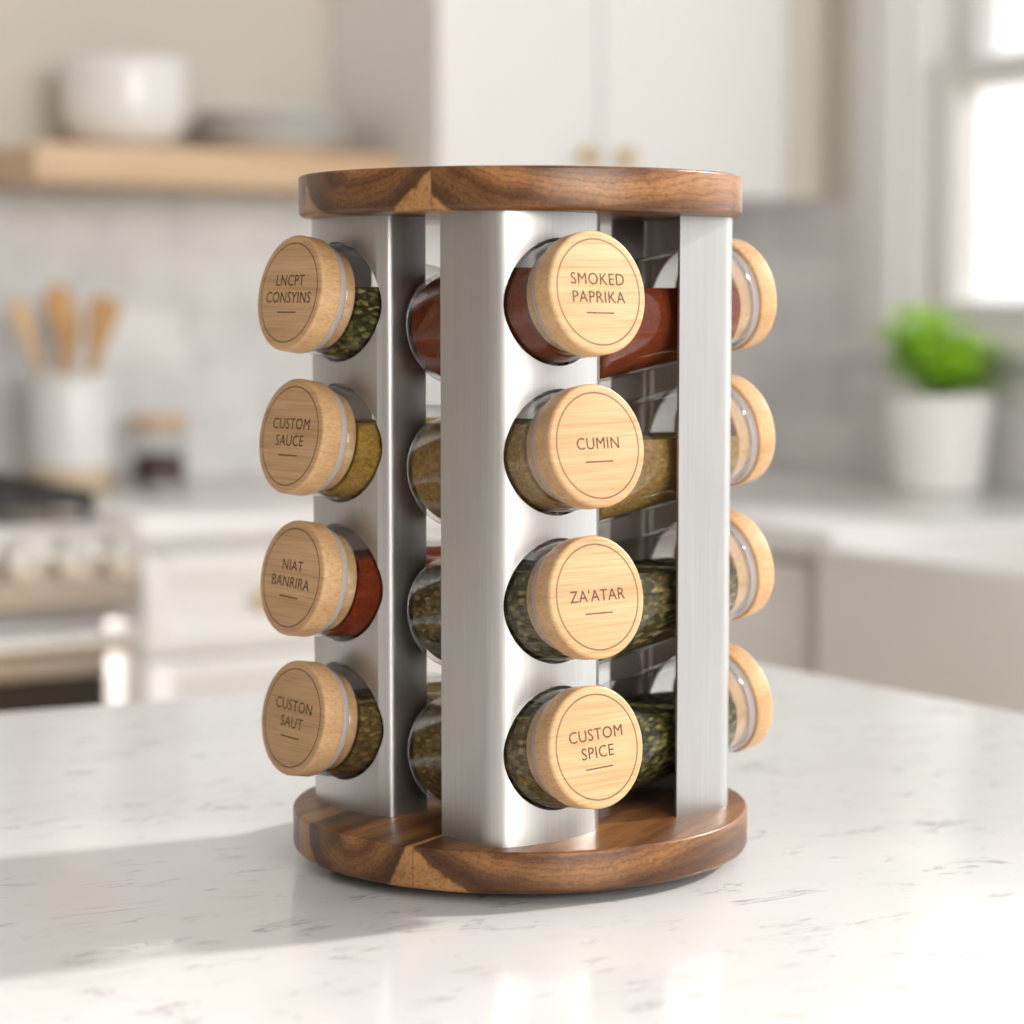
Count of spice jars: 12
